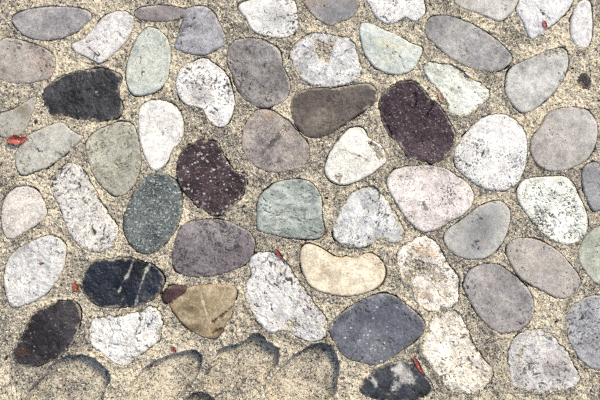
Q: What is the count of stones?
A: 58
